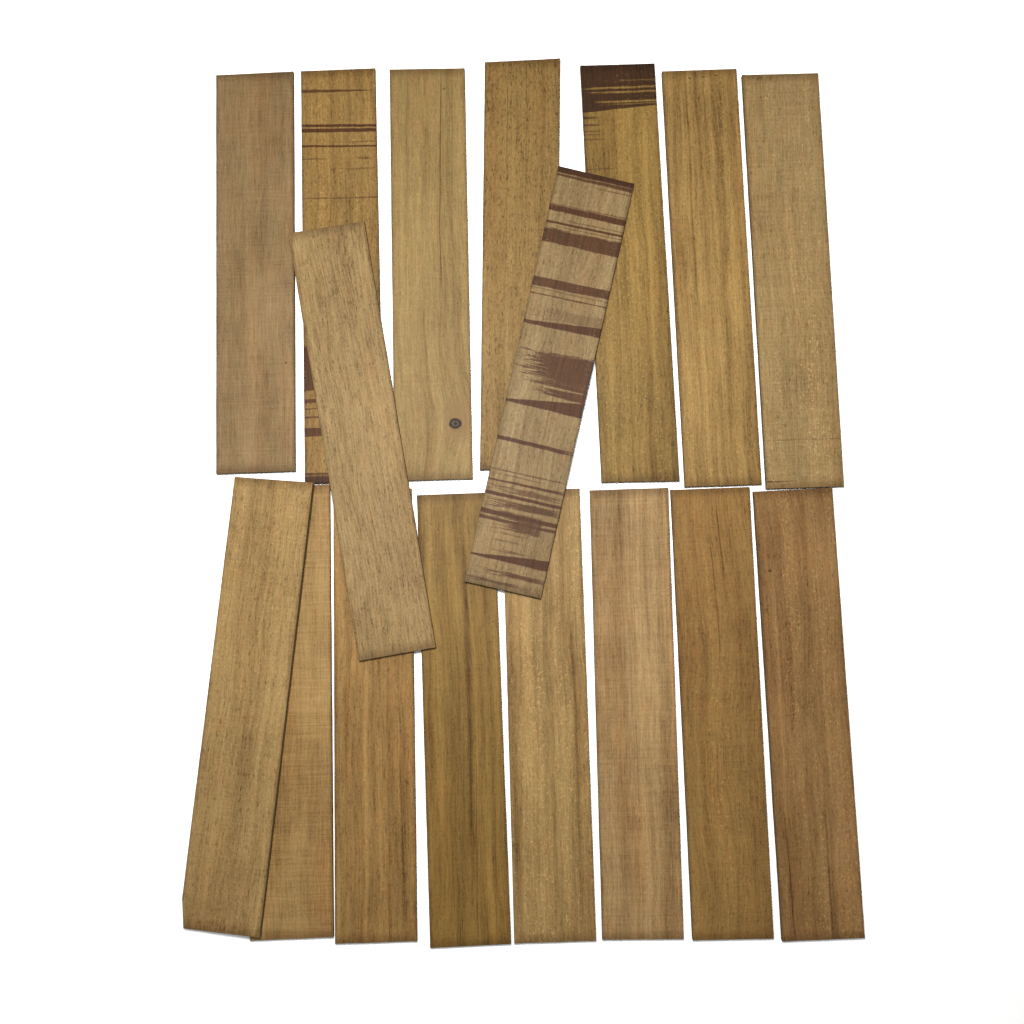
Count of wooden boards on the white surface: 17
